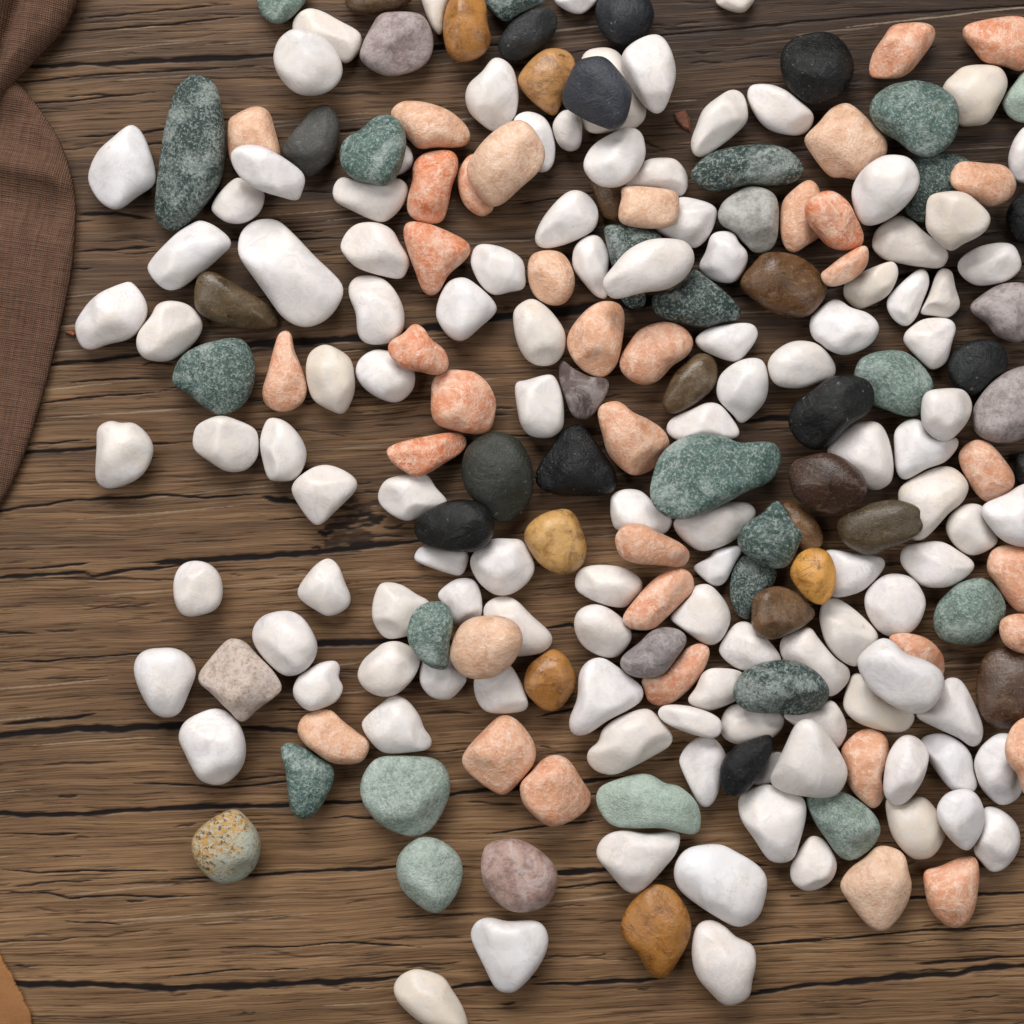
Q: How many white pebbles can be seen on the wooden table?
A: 114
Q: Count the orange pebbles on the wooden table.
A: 37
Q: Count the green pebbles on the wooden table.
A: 23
